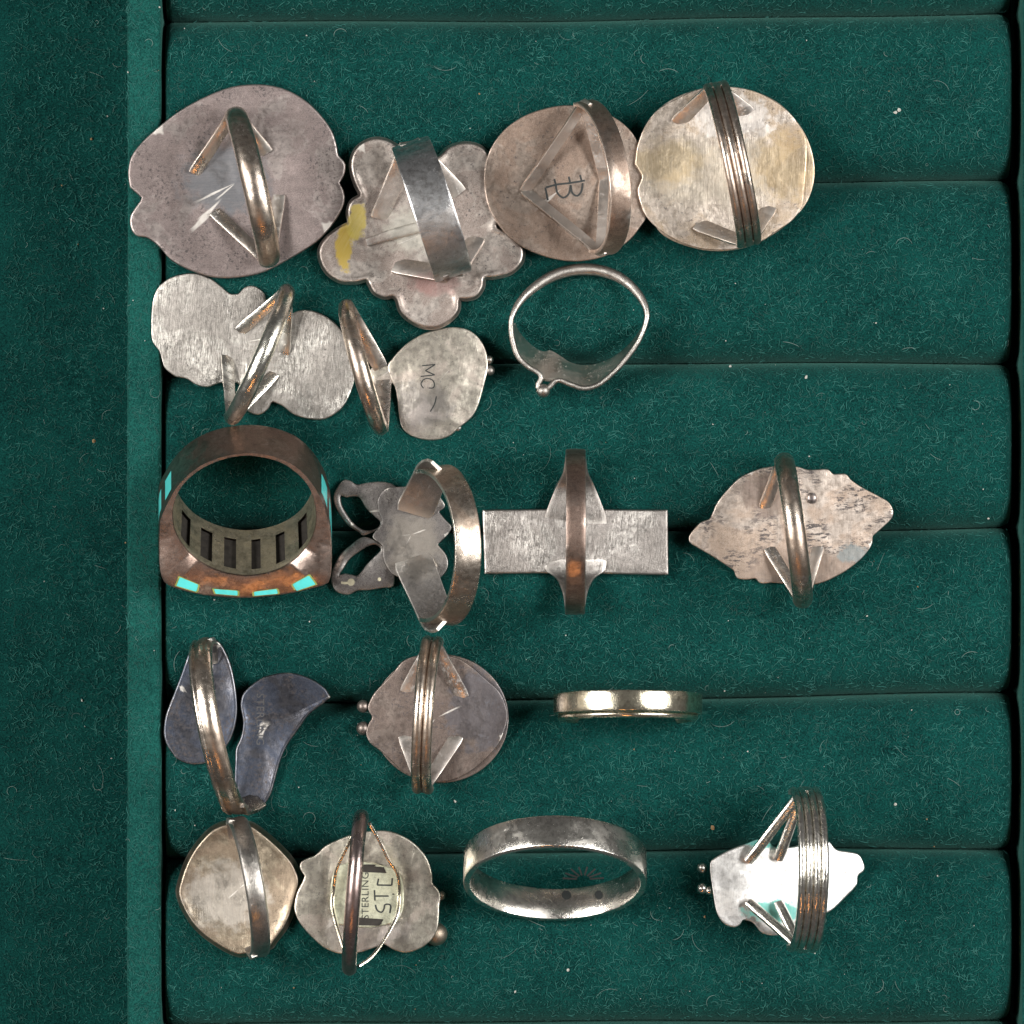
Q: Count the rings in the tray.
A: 18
